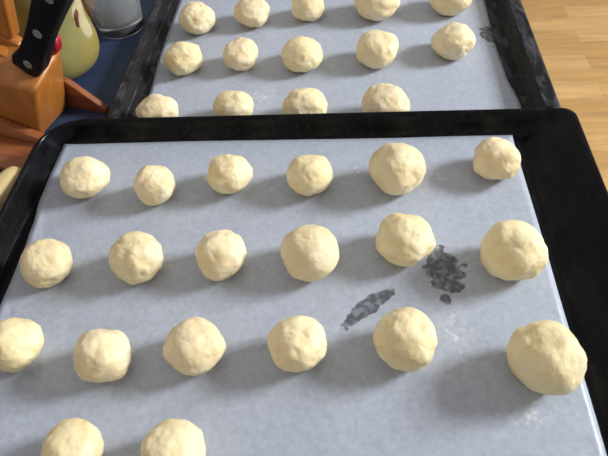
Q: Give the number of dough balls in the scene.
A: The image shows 34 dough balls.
